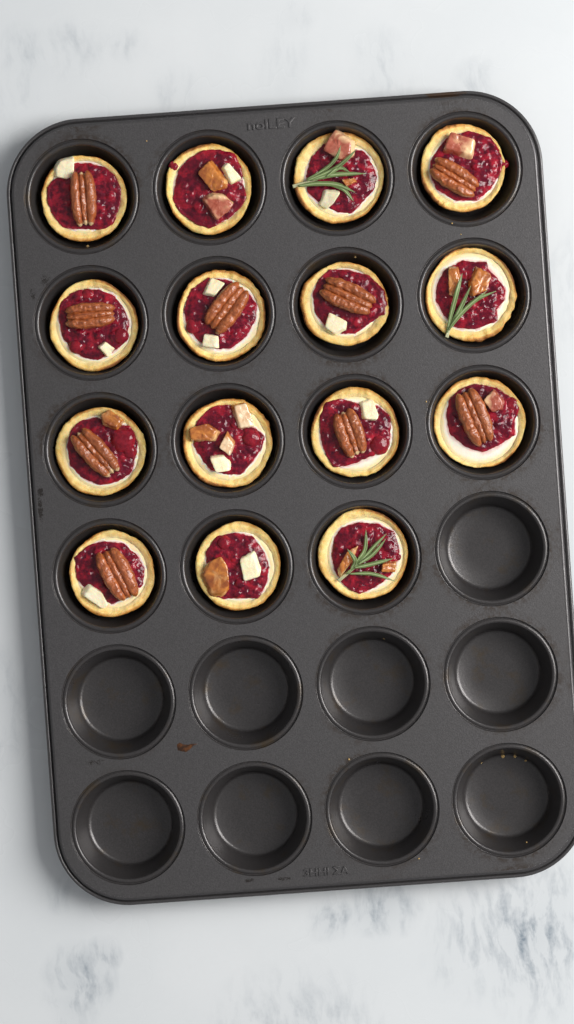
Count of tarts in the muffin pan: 15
